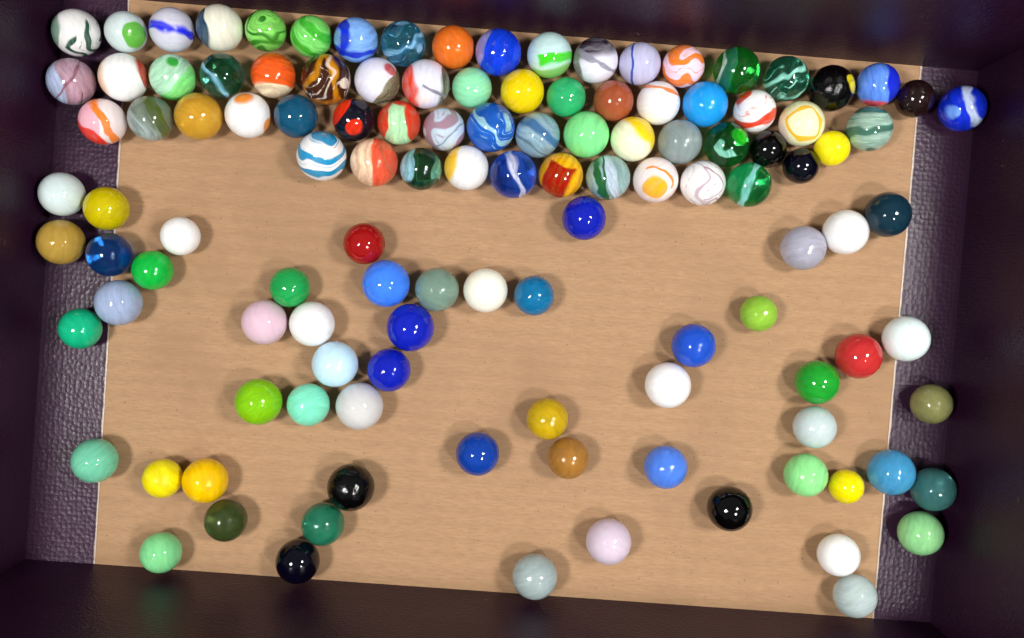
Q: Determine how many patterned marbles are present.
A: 50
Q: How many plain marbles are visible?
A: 70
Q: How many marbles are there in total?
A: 120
